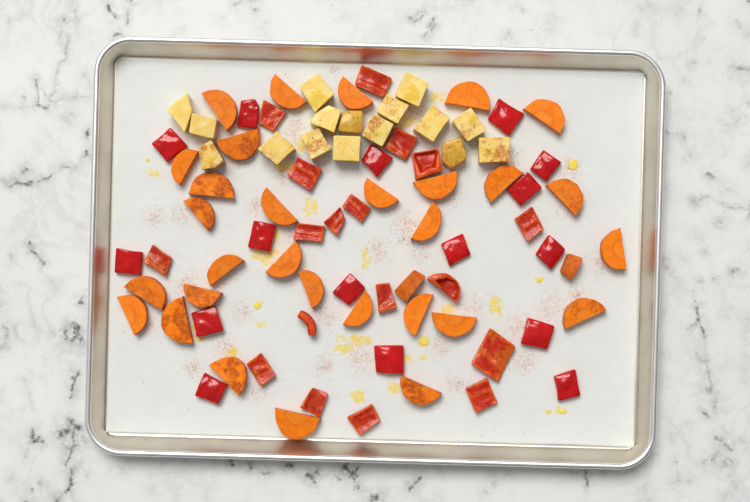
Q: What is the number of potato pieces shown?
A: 16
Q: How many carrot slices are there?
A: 32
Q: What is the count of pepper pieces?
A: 34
